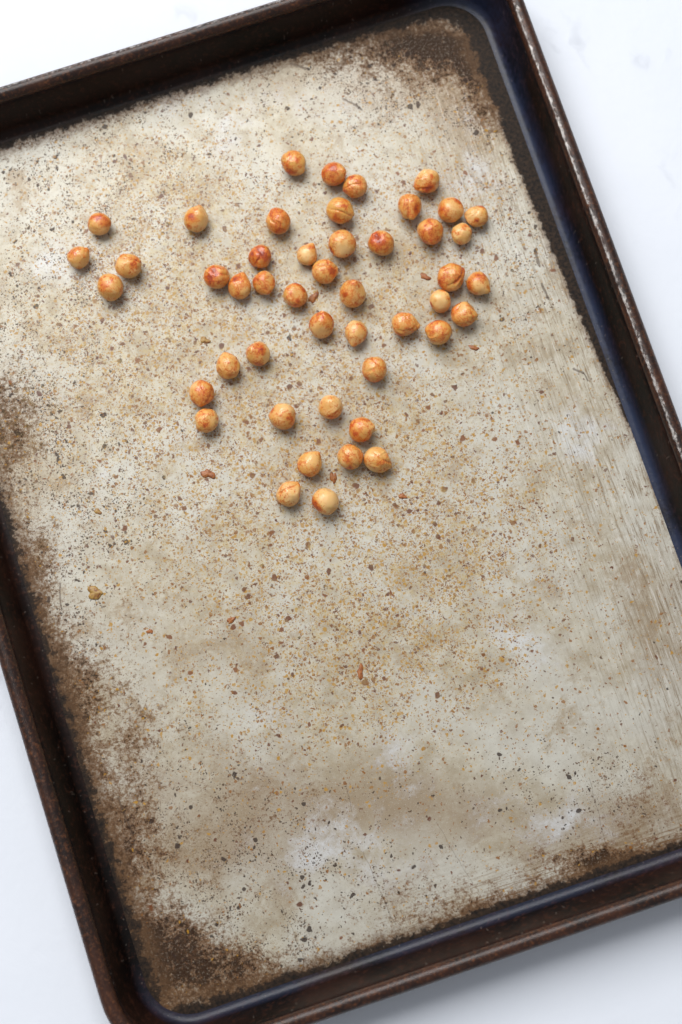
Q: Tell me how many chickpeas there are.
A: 47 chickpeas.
